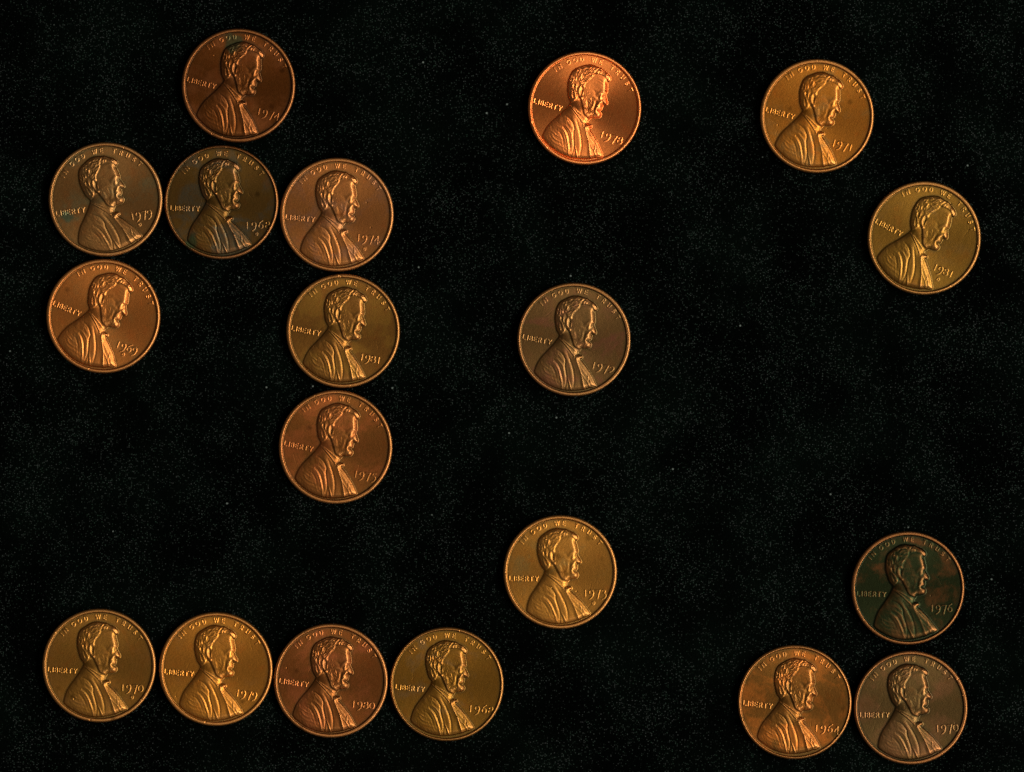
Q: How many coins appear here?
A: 19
